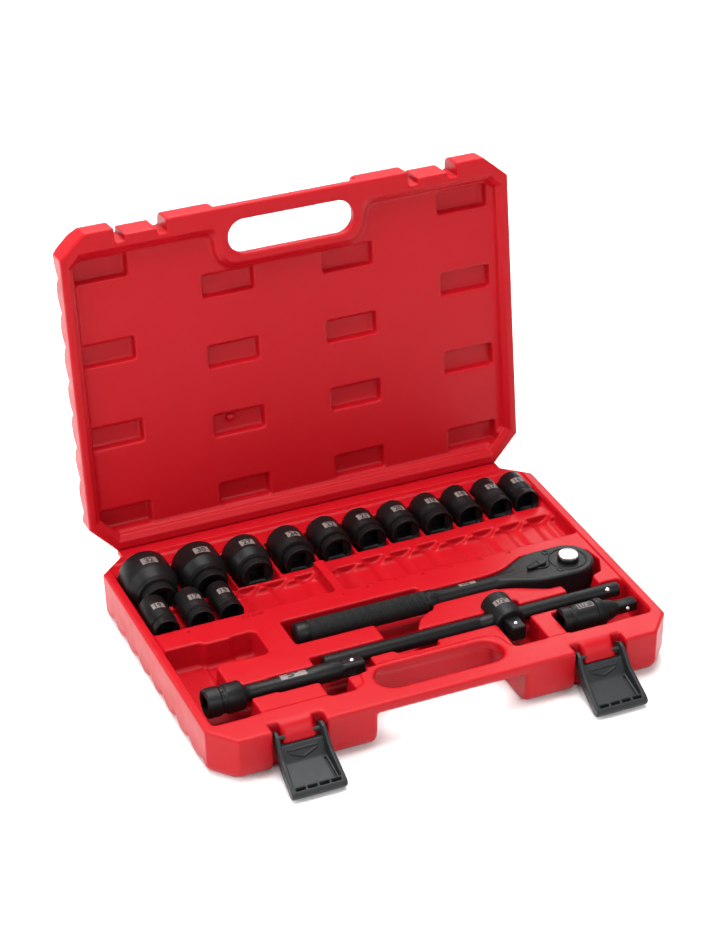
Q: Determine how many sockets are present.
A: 14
